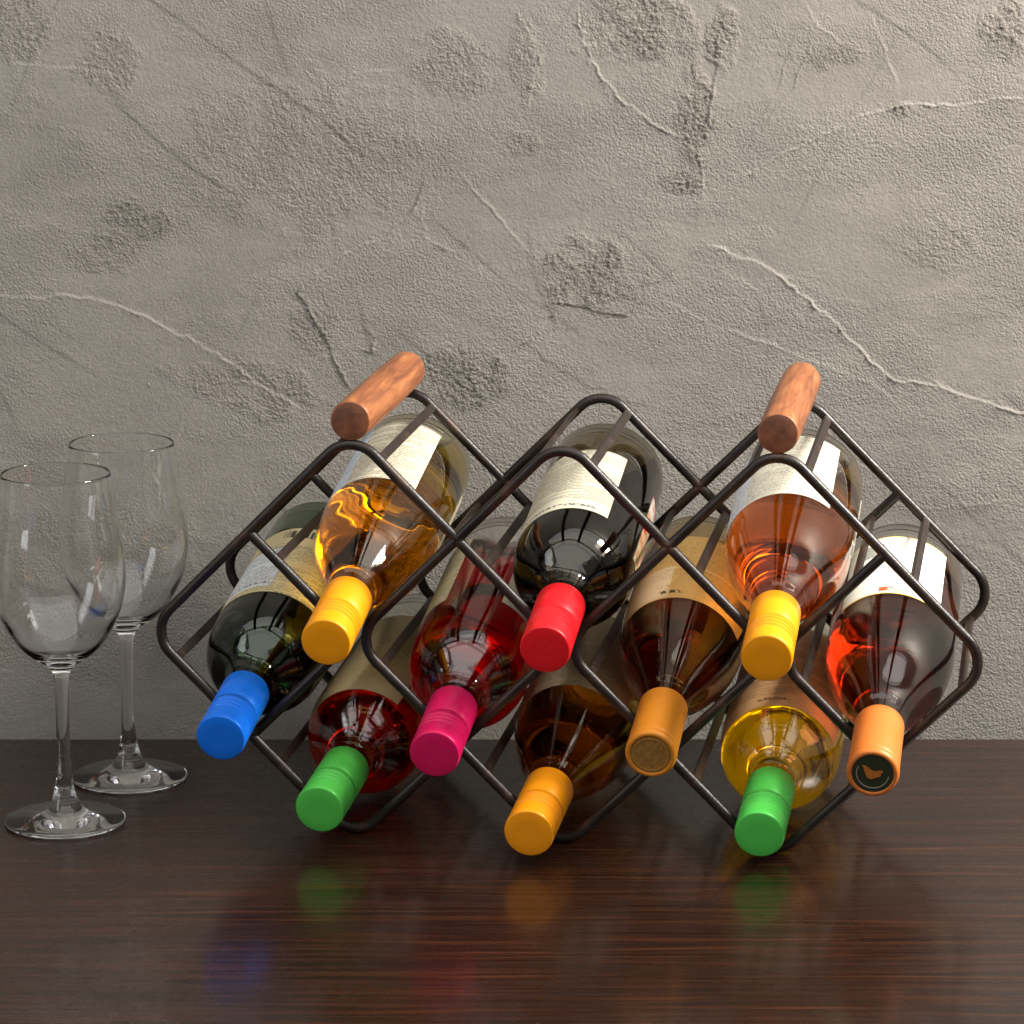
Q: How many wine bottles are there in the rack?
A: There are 10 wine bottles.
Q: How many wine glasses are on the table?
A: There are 2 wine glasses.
